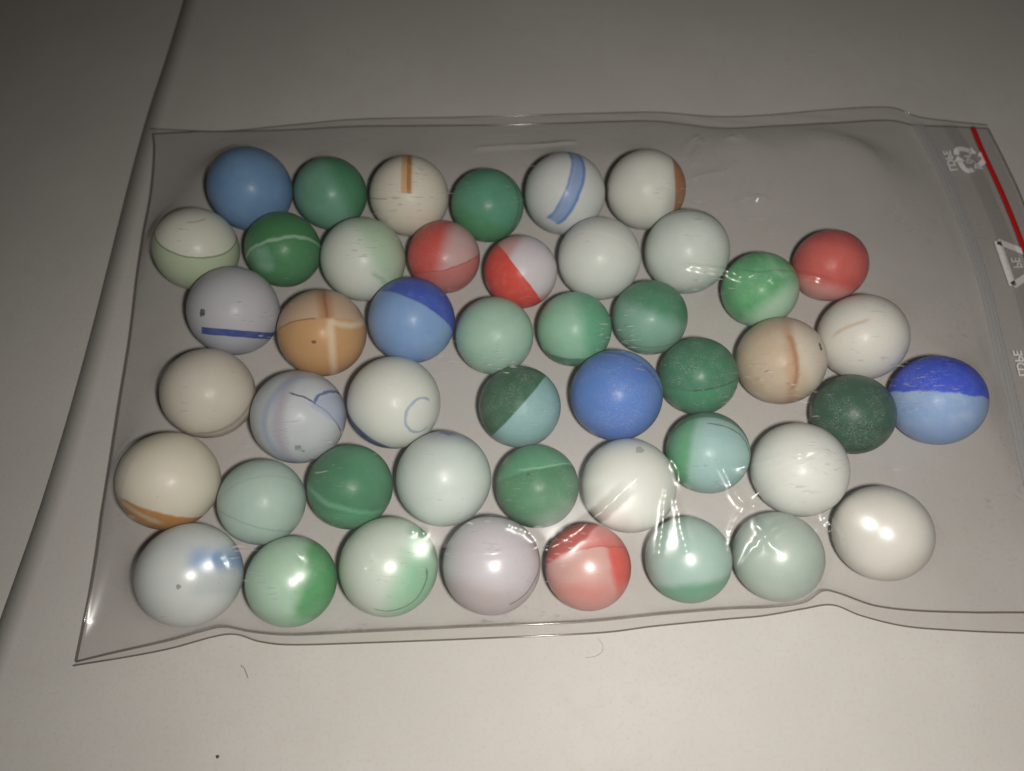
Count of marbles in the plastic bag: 47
